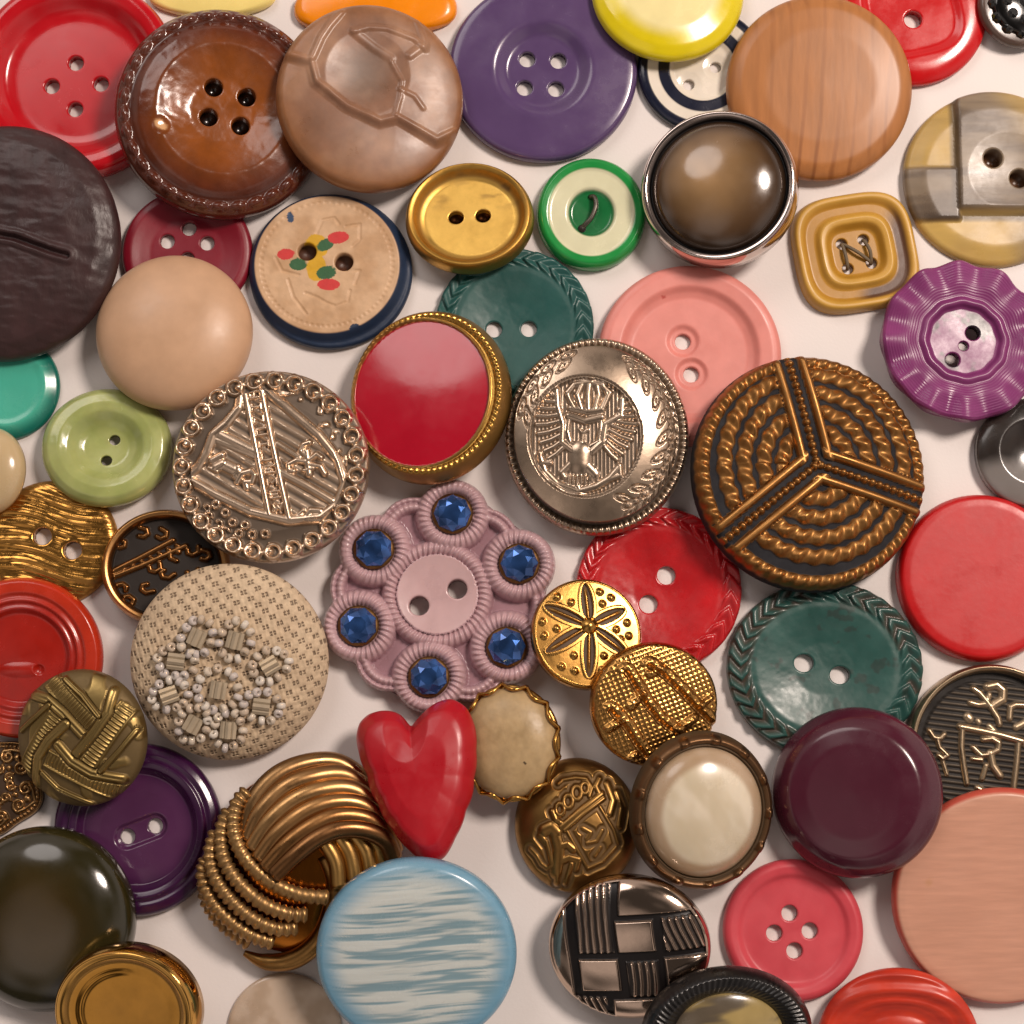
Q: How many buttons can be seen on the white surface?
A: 60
